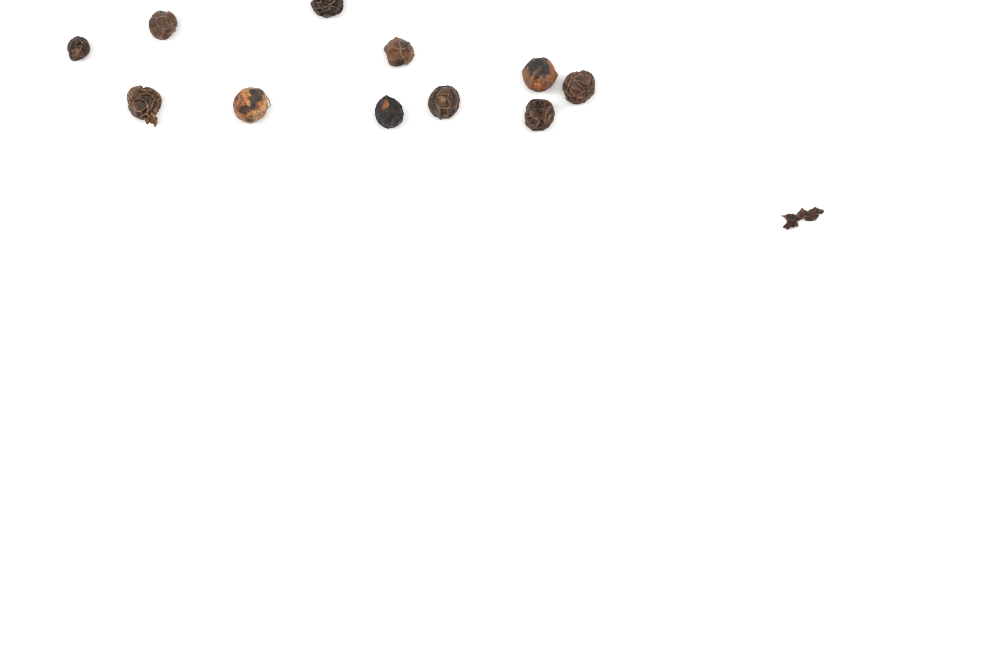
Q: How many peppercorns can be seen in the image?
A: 11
